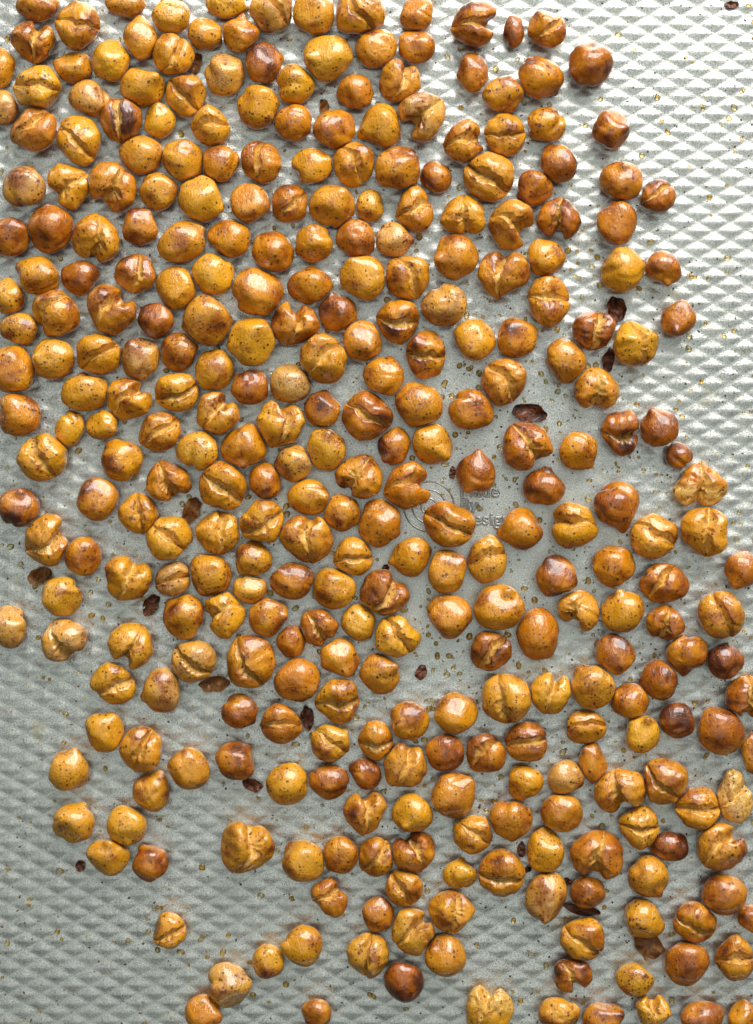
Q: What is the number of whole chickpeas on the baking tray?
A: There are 200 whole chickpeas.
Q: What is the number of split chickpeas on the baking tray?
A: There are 123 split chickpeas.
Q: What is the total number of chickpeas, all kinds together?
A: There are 323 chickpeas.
